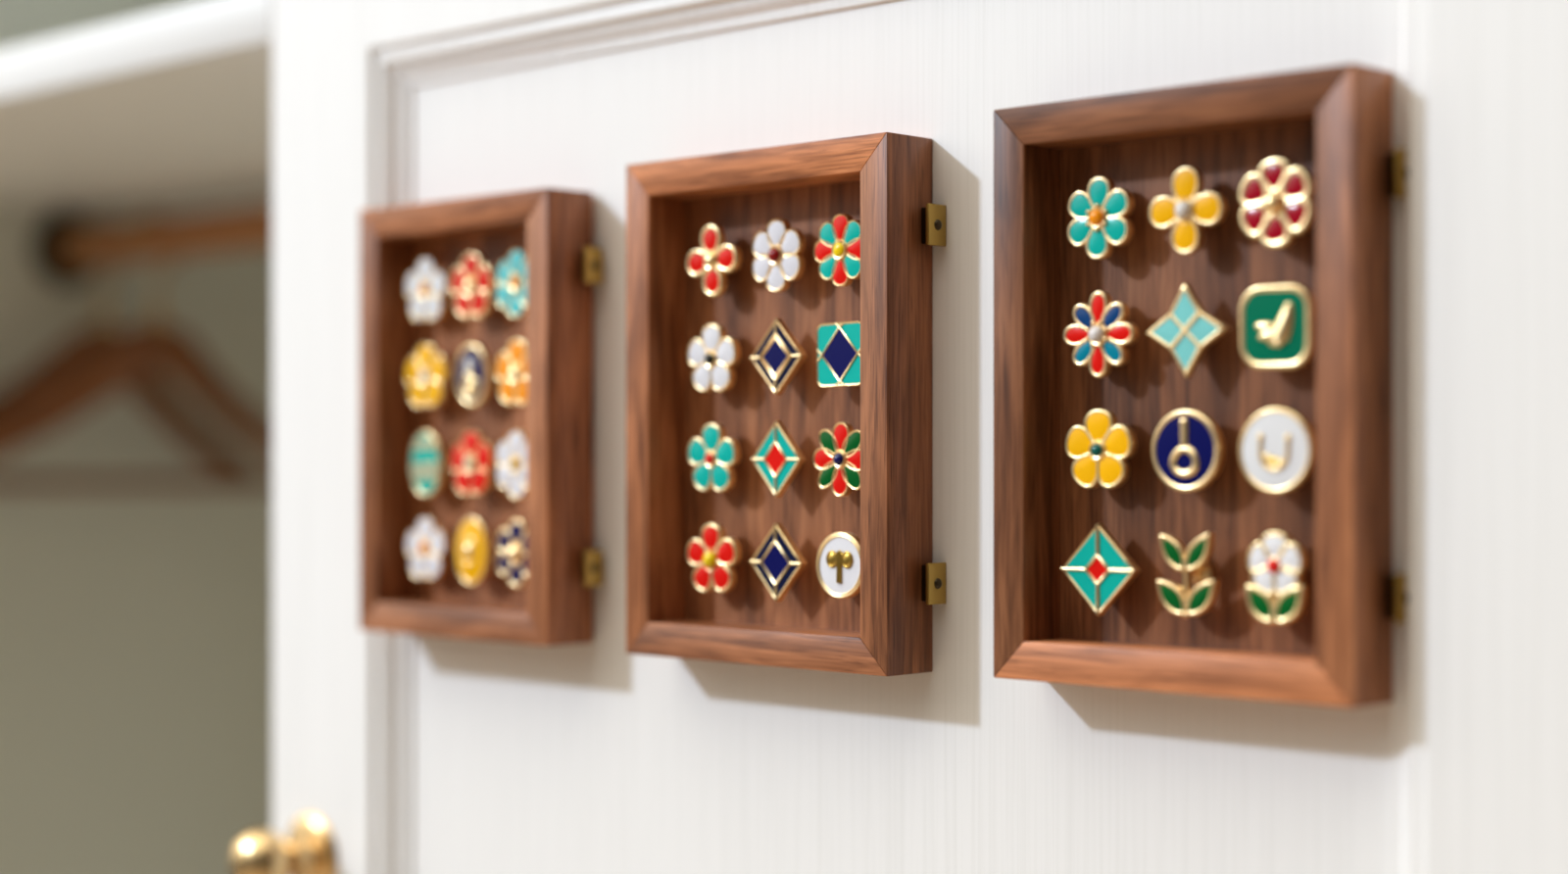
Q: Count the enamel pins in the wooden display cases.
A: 36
